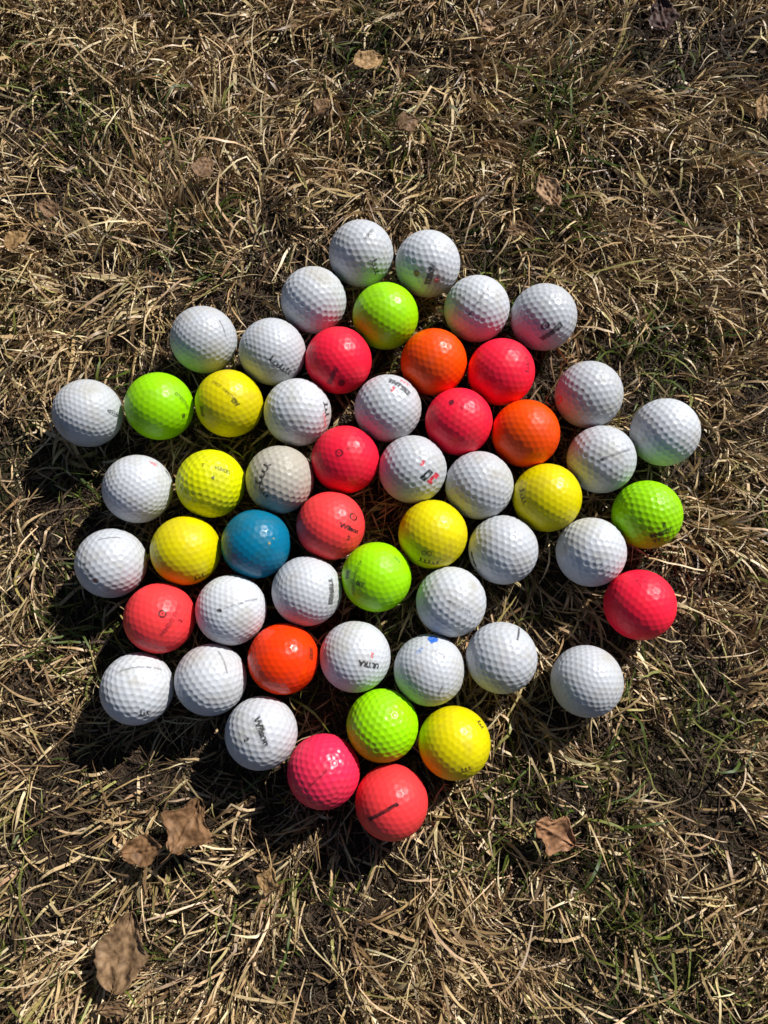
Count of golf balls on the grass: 54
